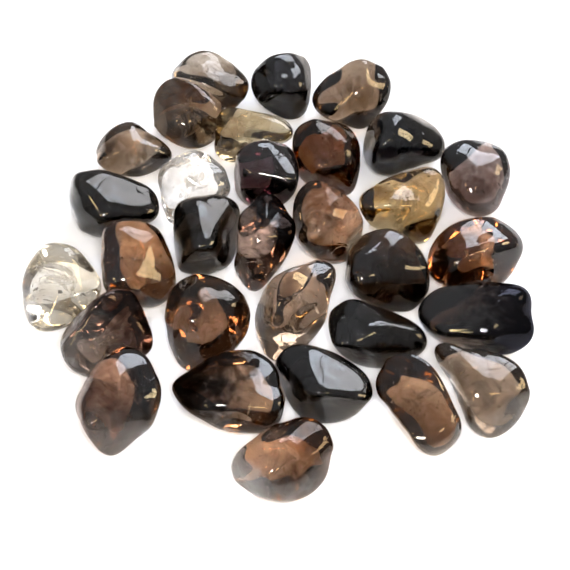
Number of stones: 31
